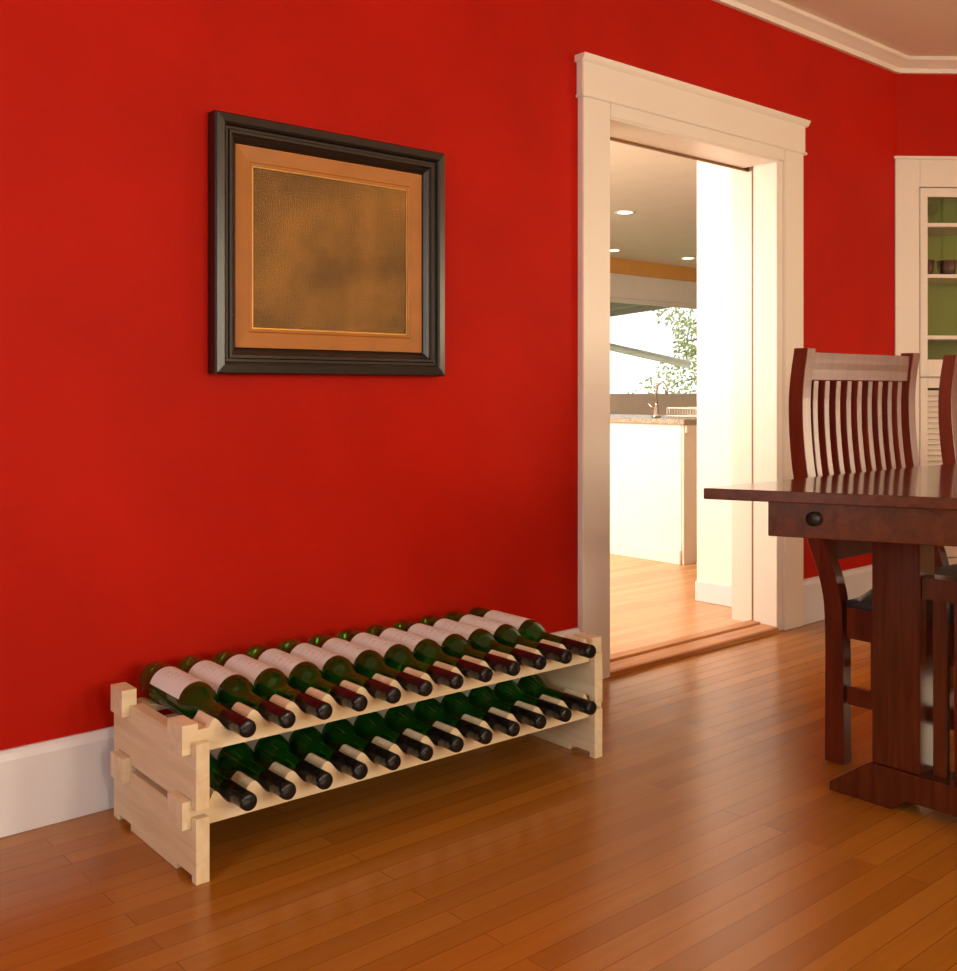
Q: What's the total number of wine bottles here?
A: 24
